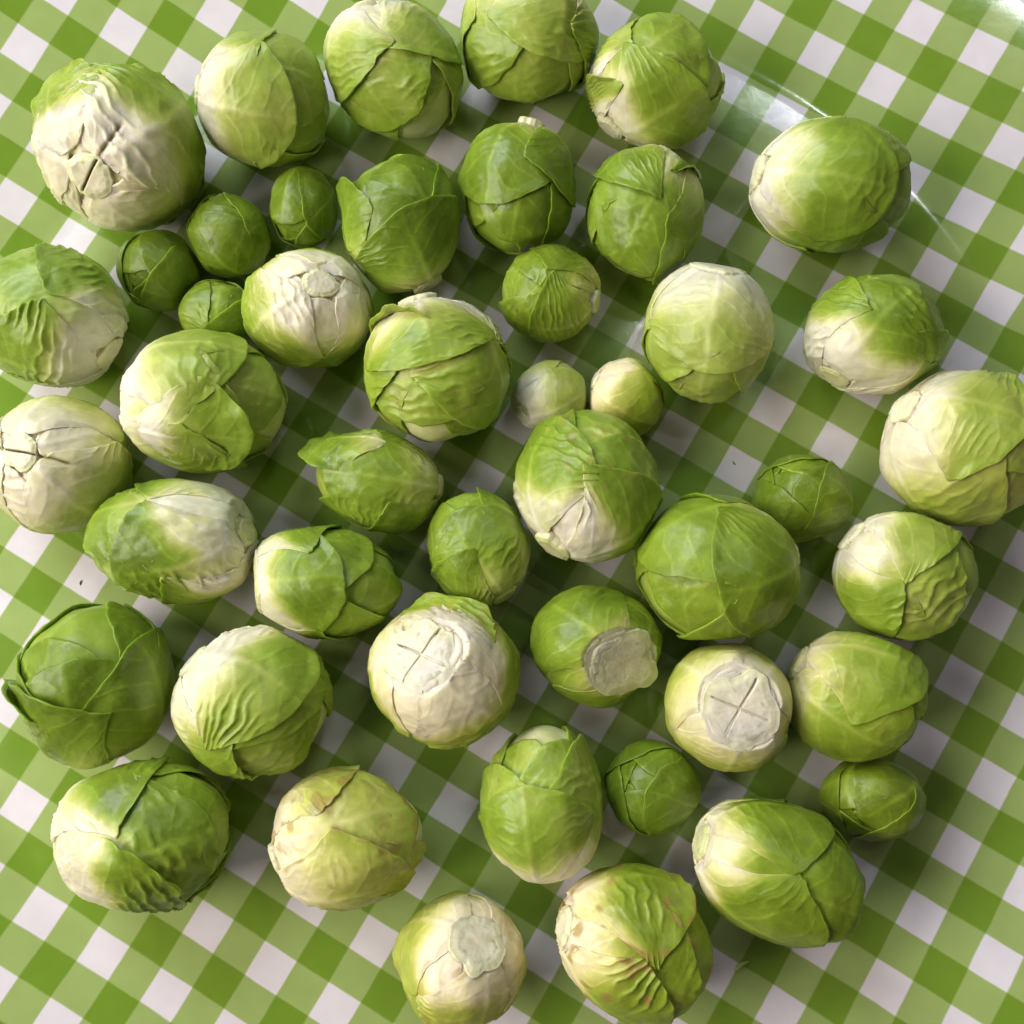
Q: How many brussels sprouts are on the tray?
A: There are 46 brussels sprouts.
